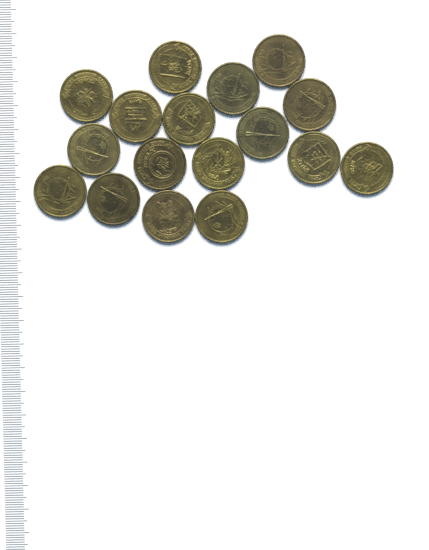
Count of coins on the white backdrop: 17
